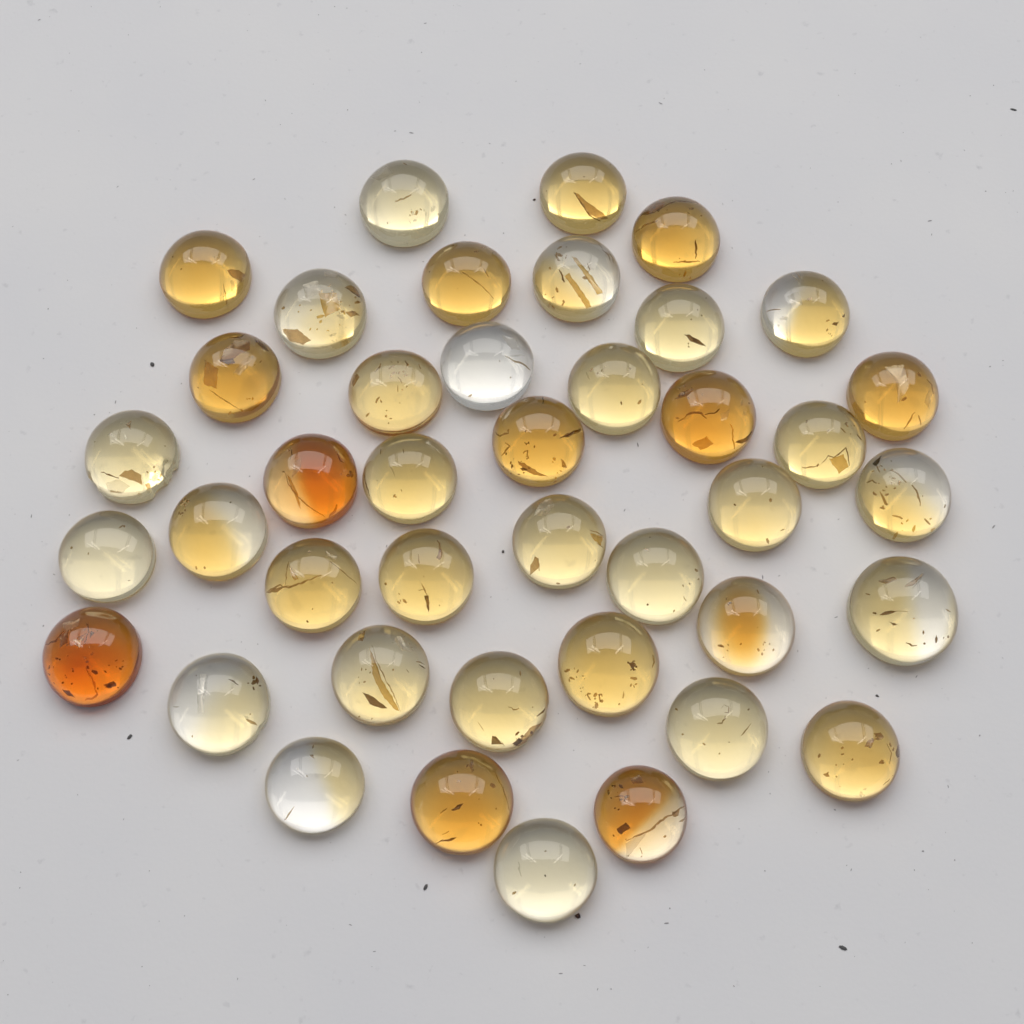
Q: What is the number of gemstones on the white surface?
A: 41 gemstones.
